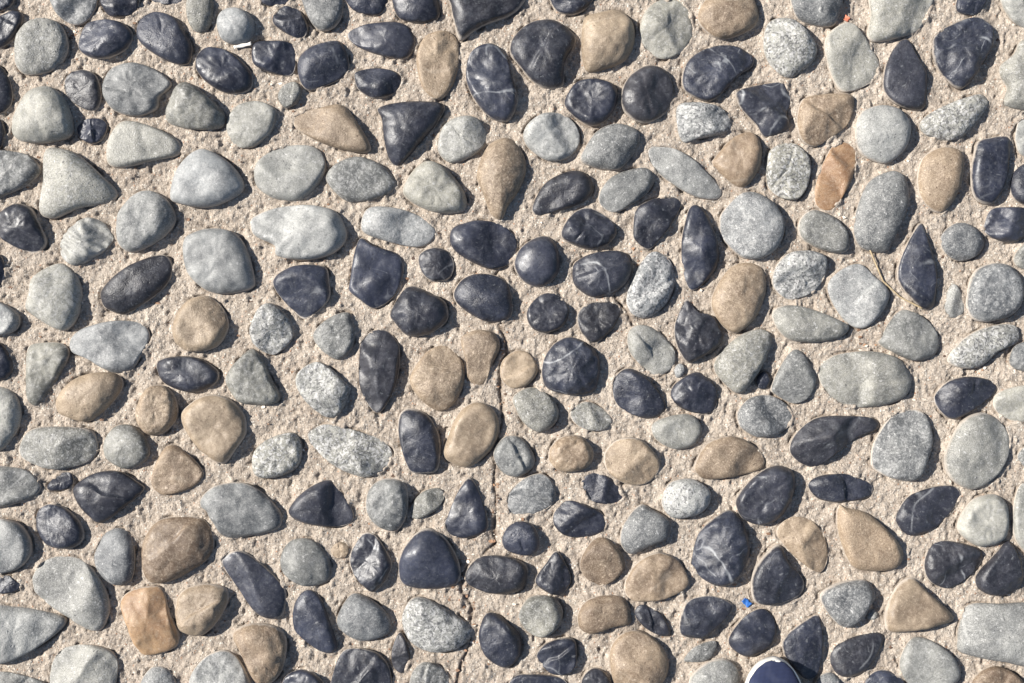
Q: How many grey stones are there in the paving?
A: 109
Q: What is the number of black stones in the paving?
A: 98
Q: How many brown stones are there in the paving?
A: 35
